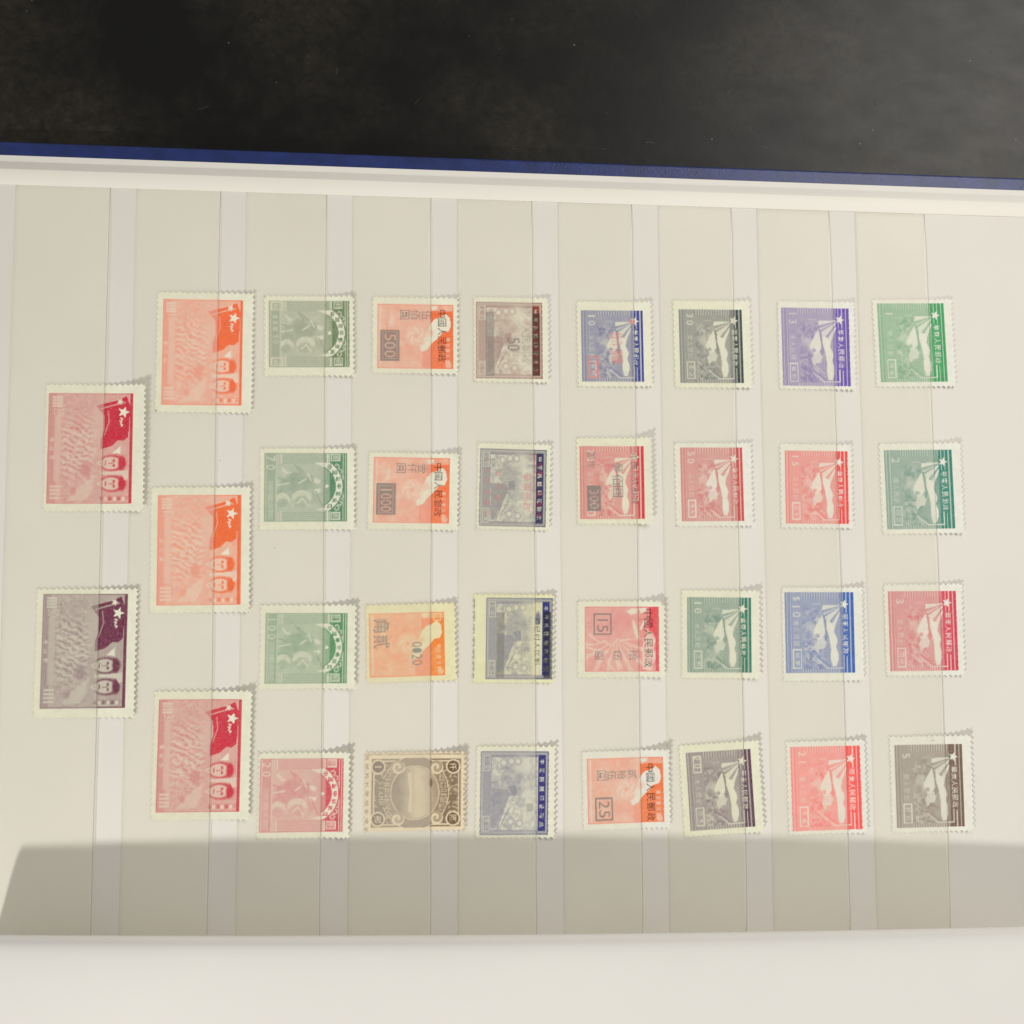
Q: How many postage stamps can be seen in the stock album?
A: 33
